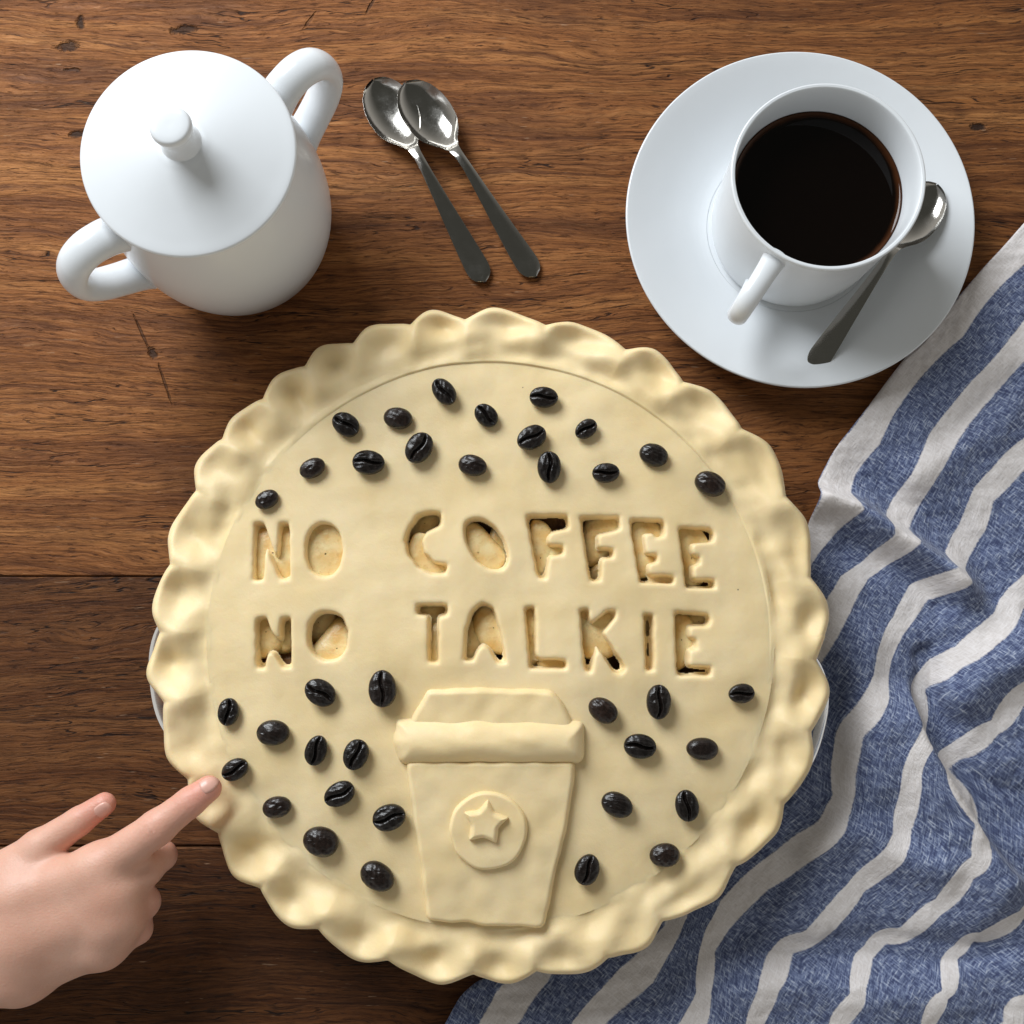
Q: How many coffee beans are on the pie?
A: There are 37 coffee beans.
